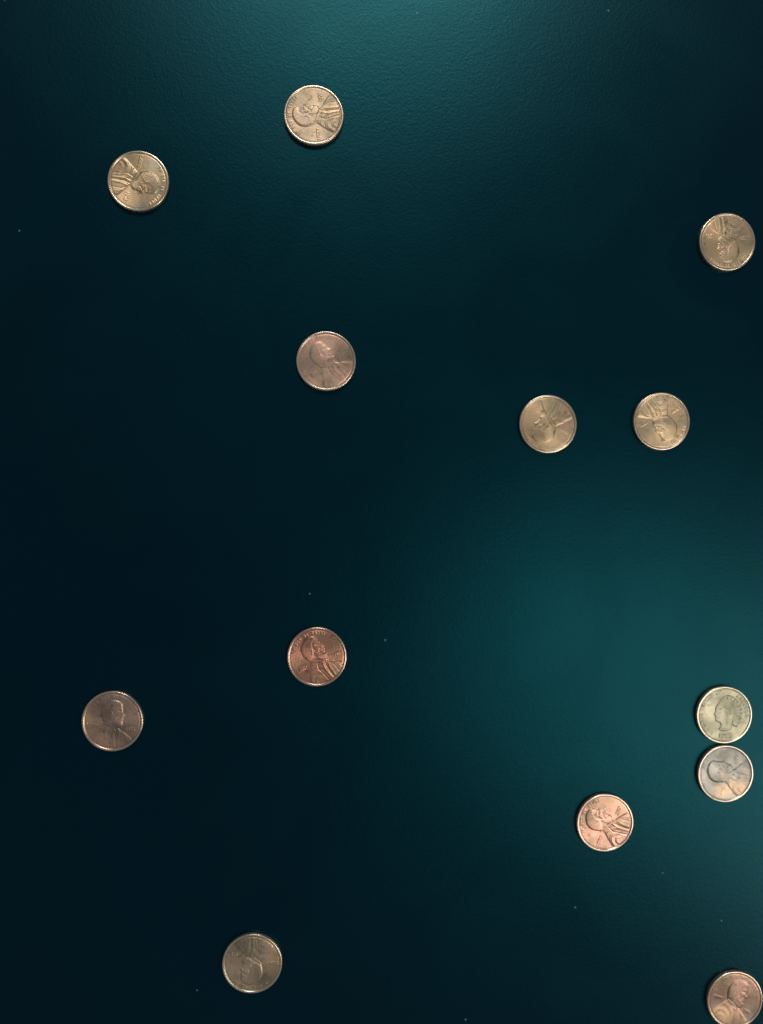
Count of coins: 13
